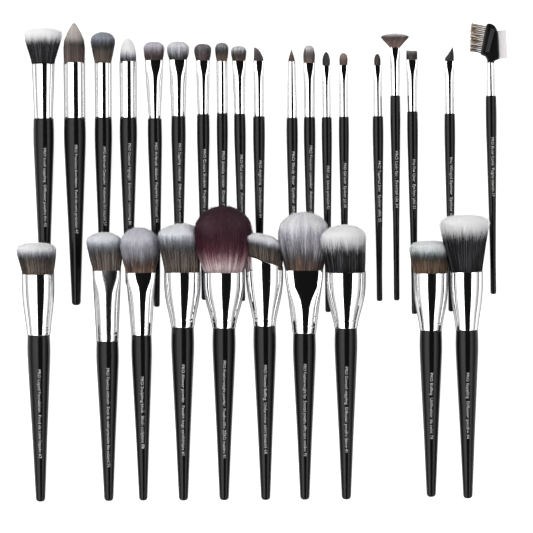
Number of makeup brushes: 29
